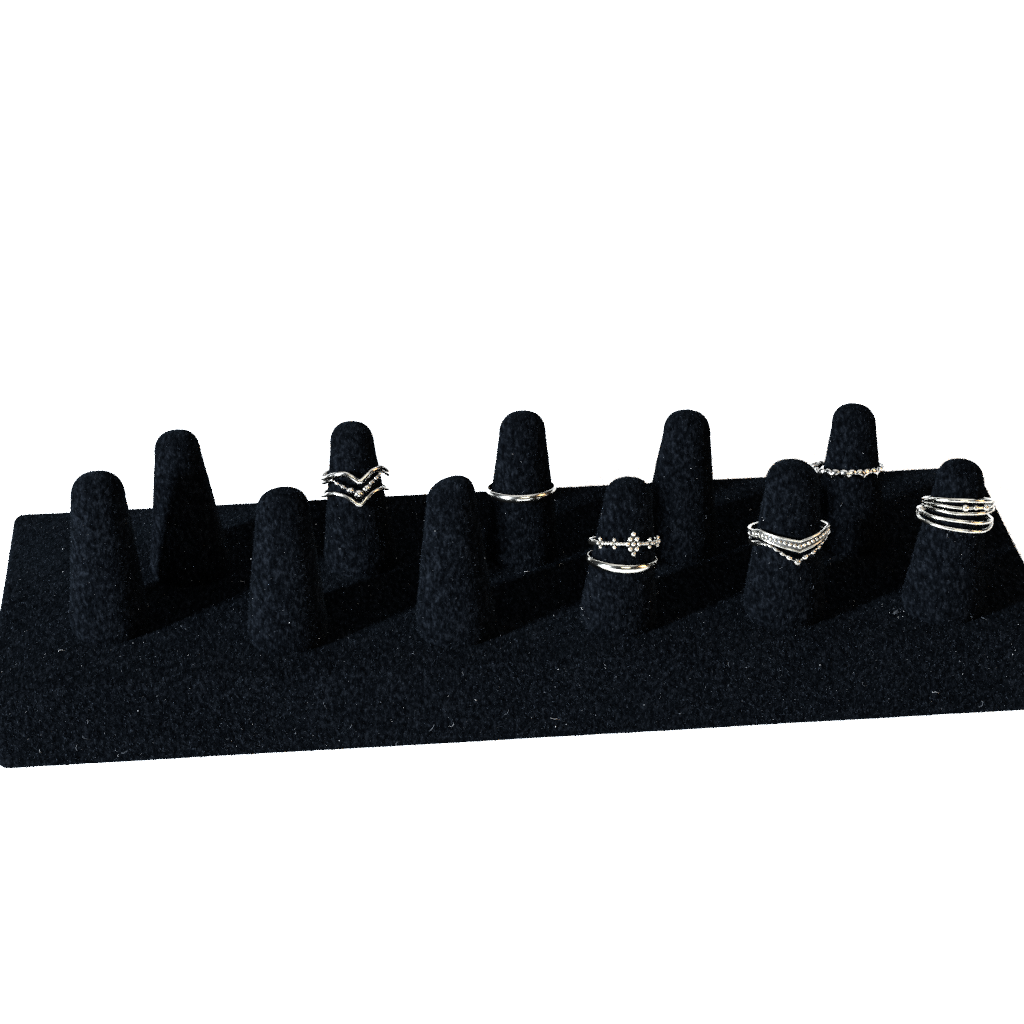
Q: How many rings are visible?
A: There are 10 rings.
